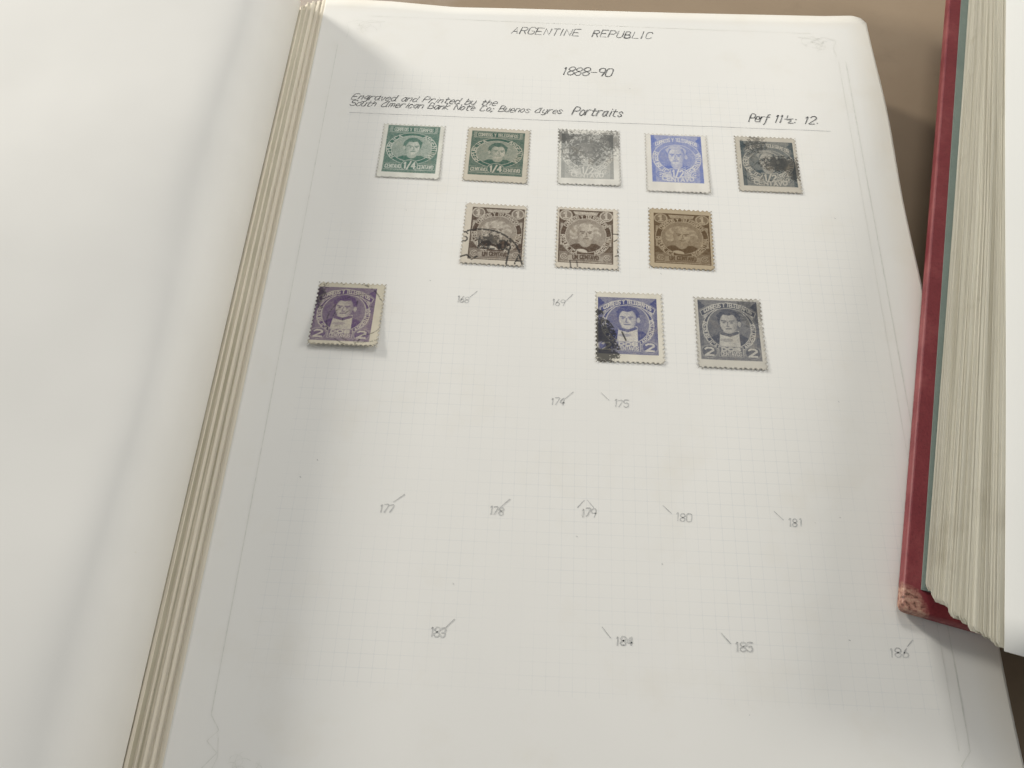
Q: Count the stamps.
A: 11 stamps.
